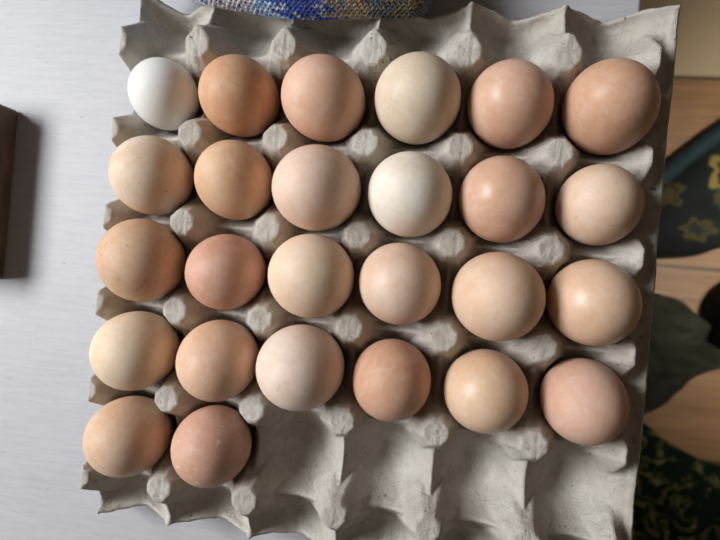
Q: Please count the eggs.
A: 26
